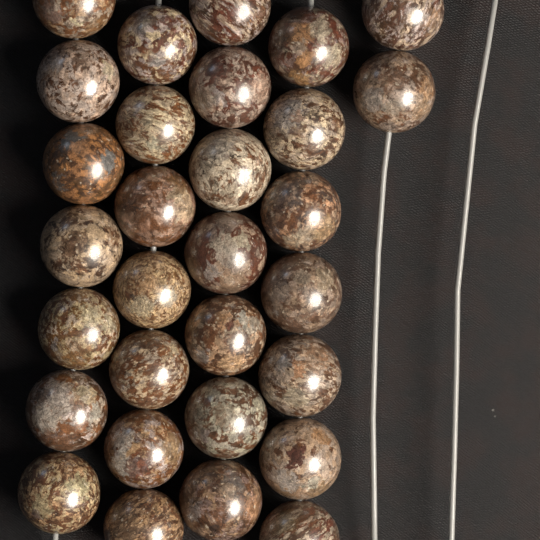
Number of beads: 30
